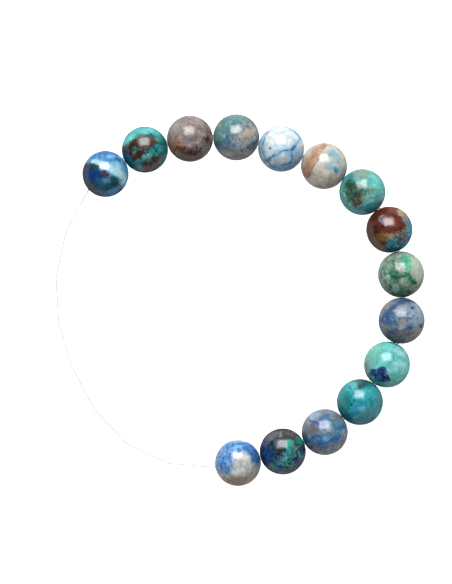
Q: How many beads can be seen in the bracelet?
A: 15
